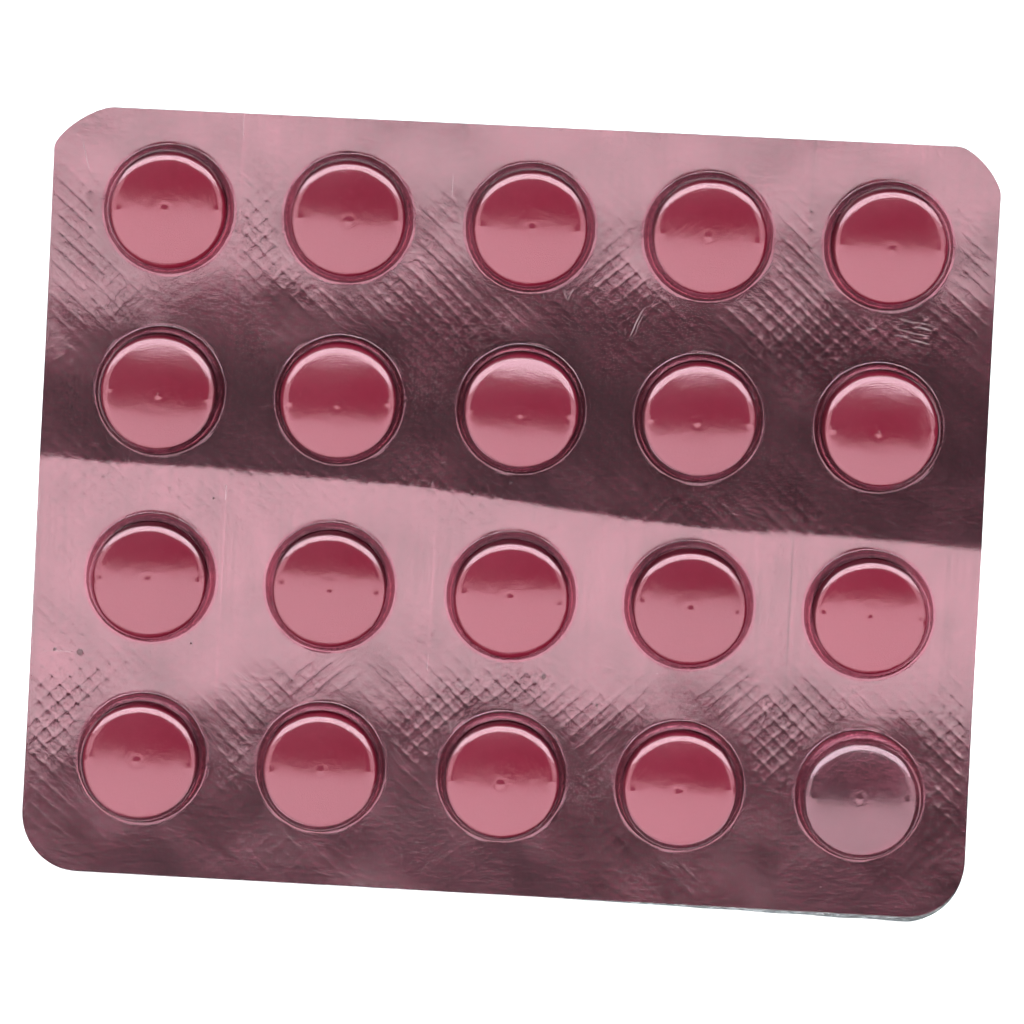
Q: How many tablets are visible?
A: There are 19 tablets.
